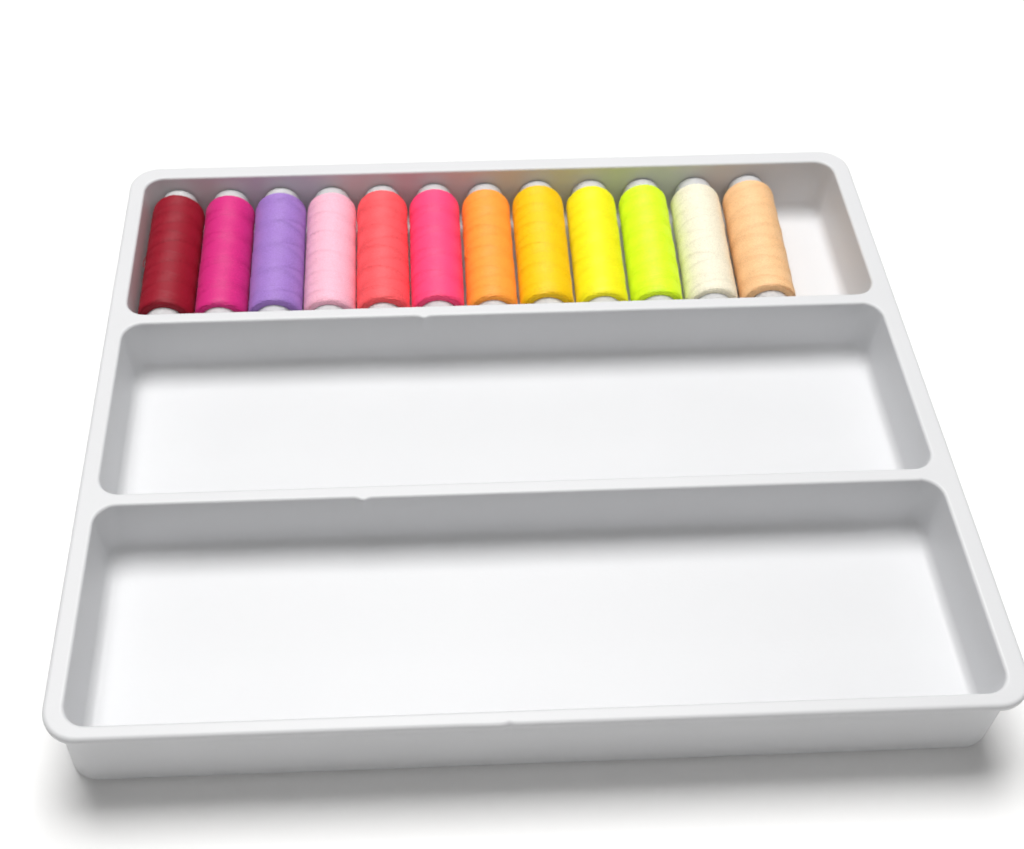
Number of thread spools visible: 12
